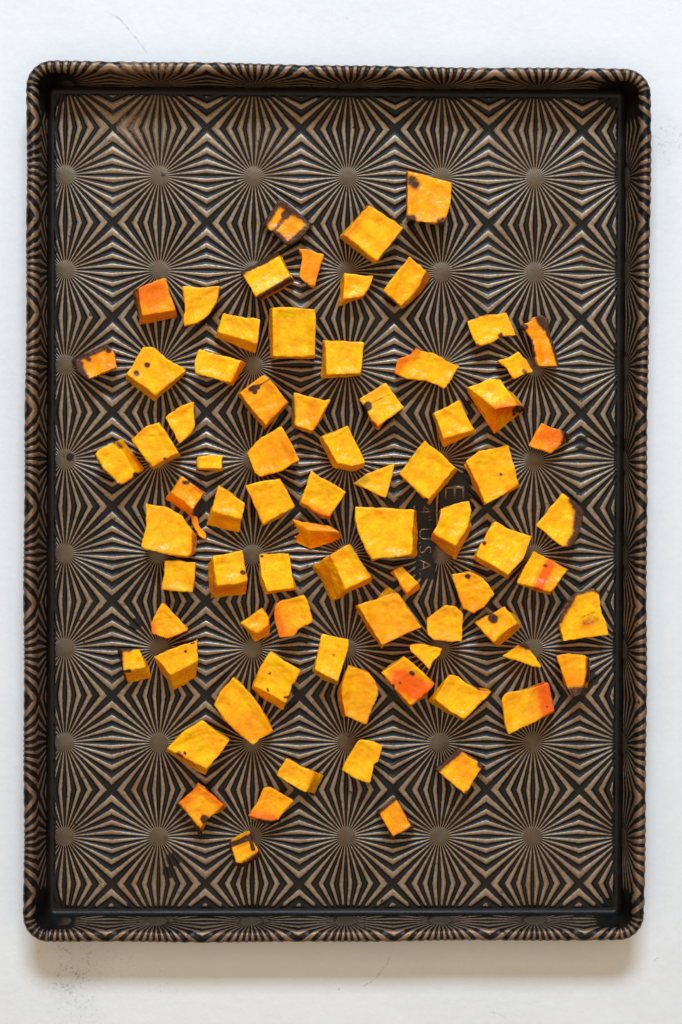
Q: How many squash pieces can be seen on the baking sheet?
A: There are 78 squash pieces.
